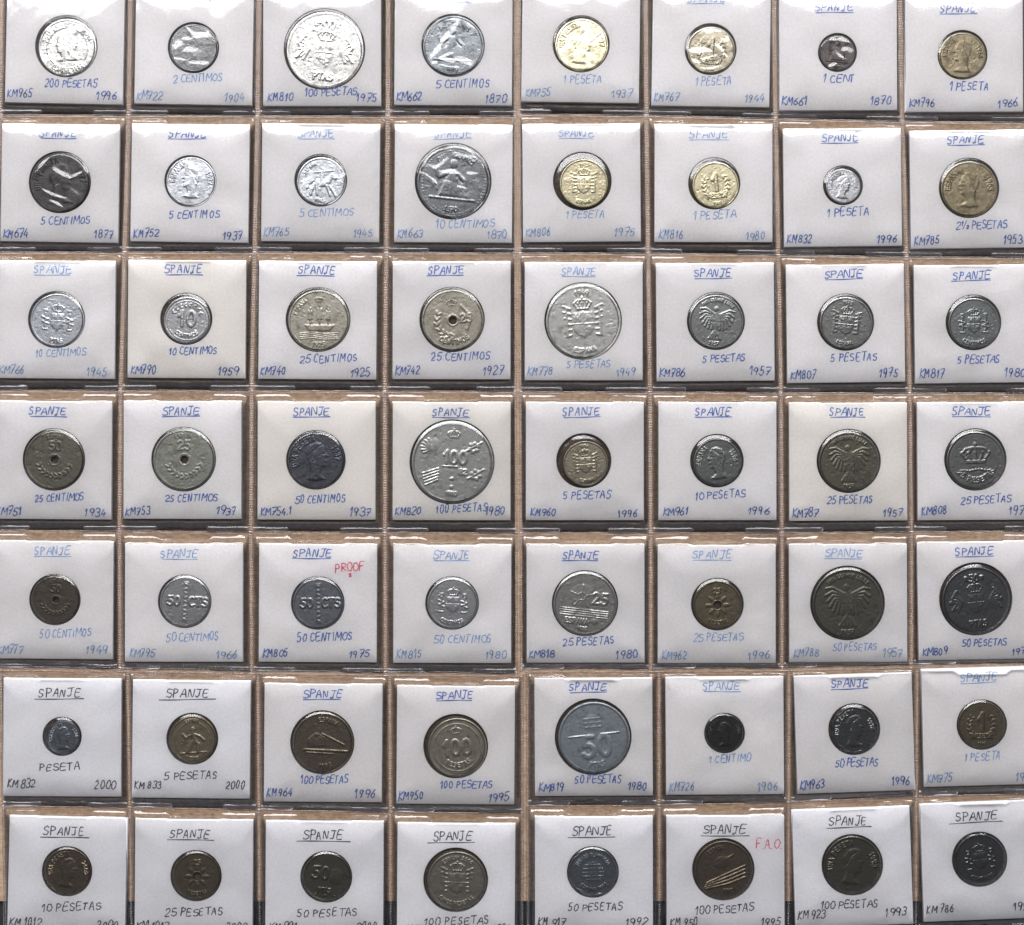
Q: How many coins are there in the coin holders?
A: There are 56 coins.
